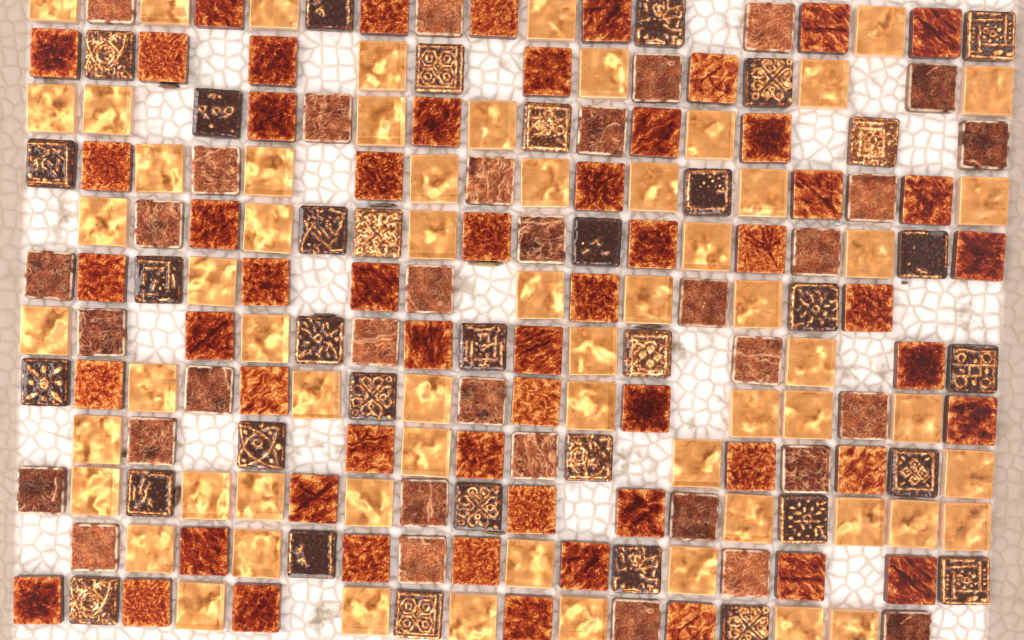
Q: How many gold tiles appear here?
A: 63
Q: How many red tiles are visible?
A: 57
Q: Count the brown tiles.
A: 34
